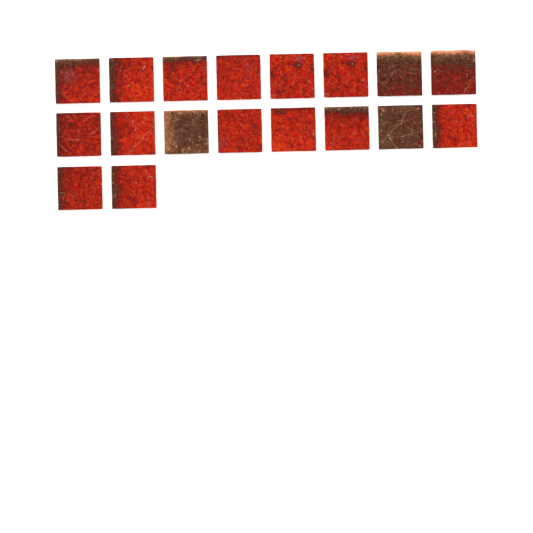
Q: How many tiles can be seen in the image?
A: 18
